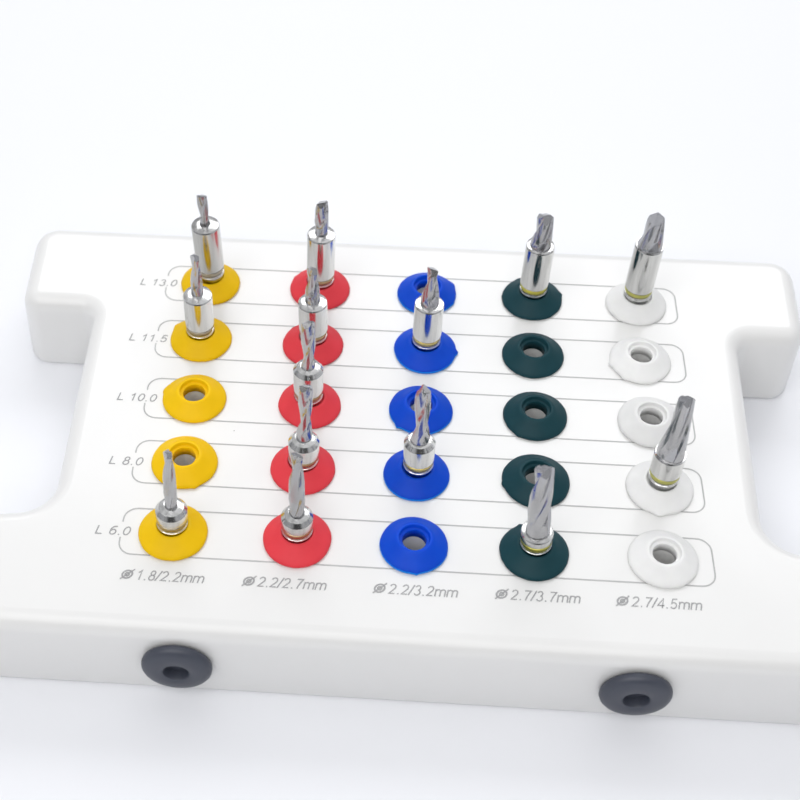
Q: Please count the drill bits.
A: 14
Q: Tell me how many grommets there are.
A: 25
